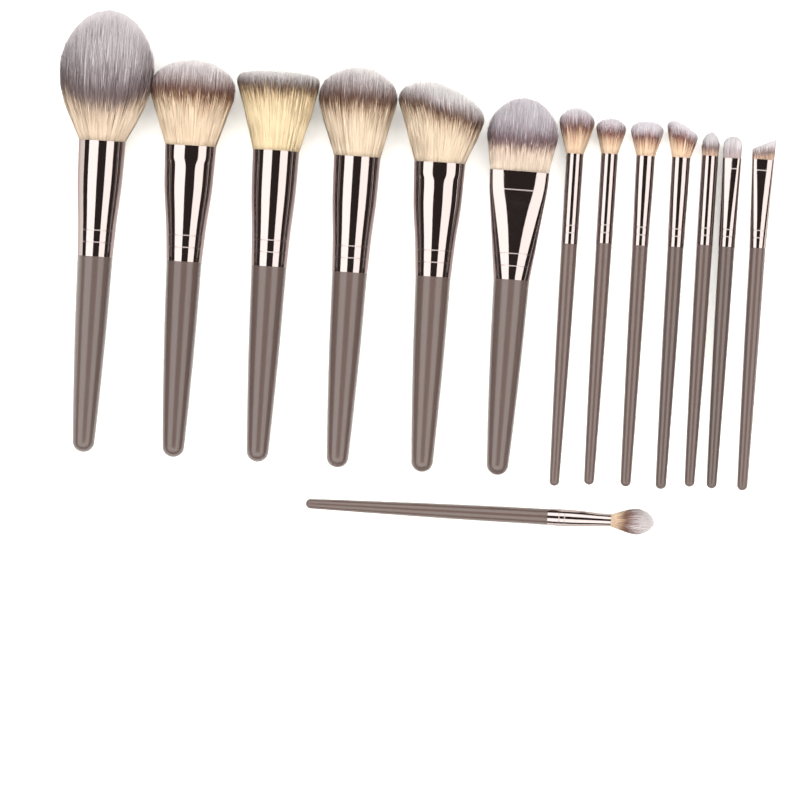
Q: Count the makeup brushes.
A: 14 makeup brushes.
